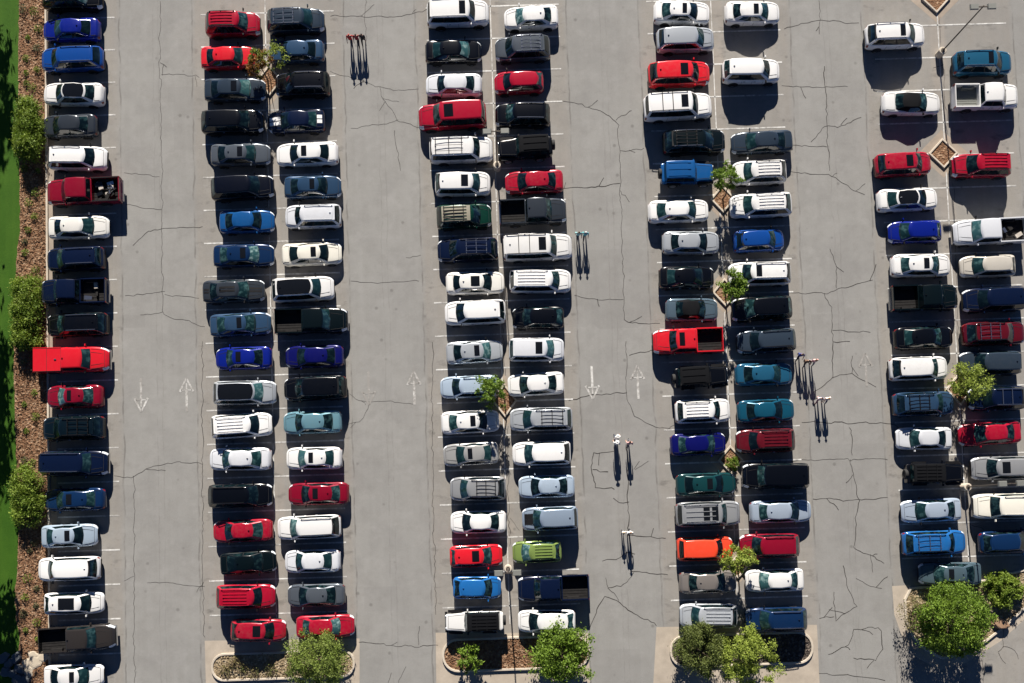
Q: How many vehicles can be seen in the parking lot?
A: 161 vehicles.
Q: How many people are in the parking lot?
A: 15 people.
